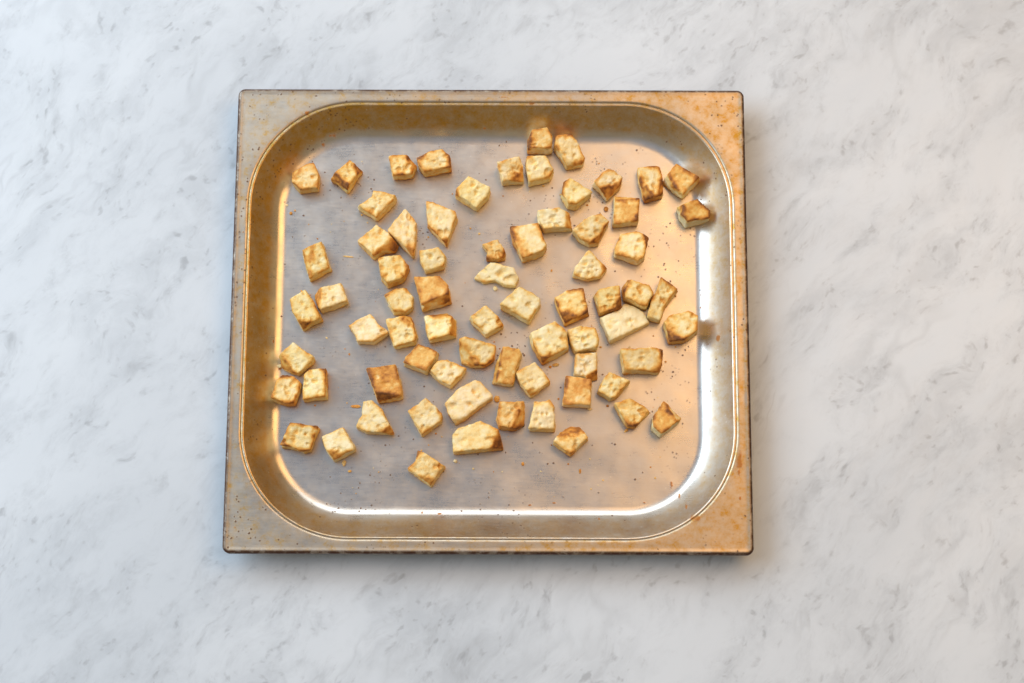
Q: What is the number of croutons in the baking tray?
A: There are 71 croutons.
